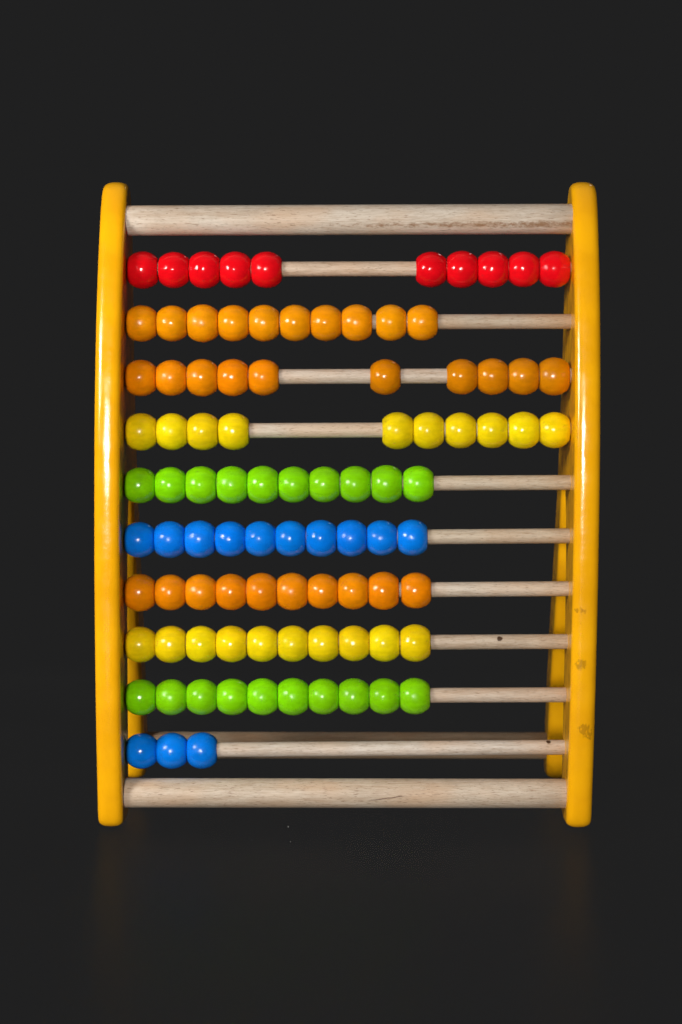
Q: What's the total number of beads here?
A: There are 93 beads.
